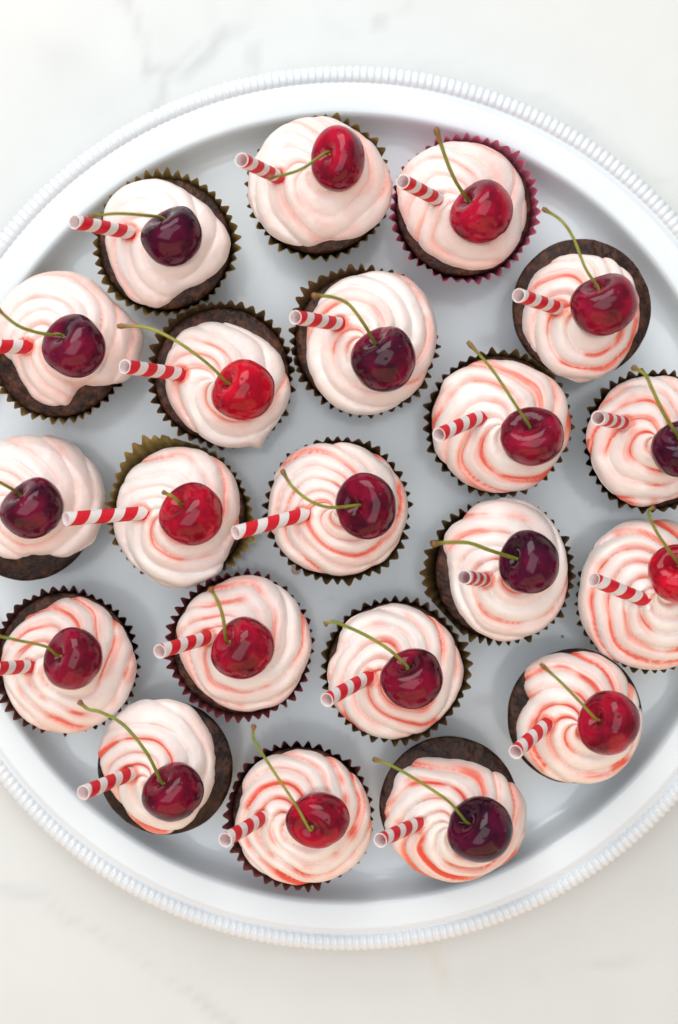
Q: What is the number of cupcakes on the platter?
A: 21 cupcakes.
